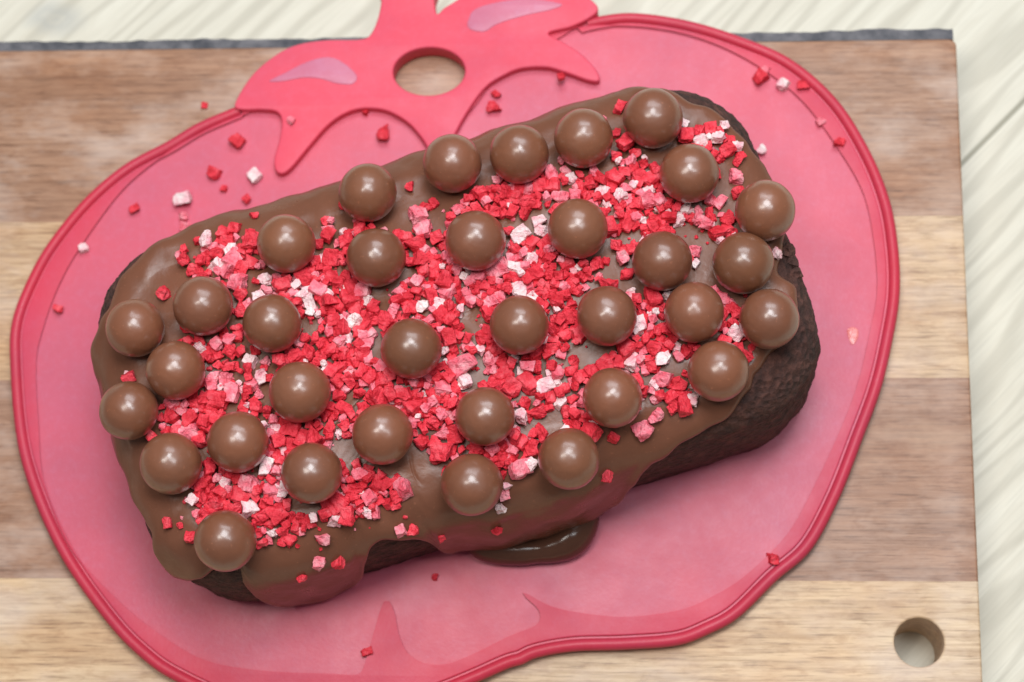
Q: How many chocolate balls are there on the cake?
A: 34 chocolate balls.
